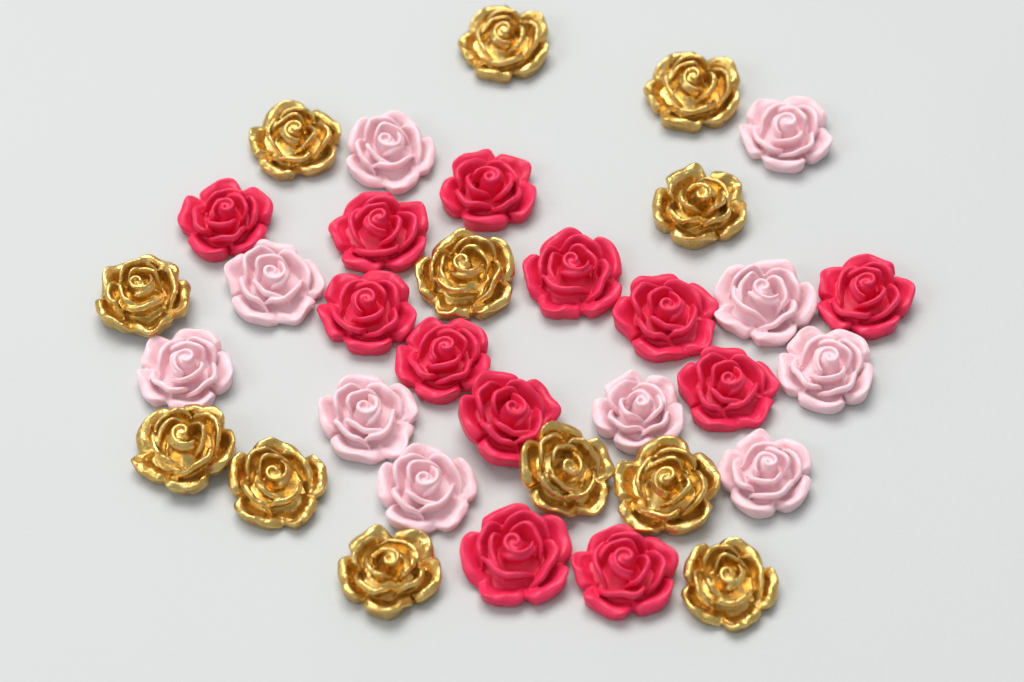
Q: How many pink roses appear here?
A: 10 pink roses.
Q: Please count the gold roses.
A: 12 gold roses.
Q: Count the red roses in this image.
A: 12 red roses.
